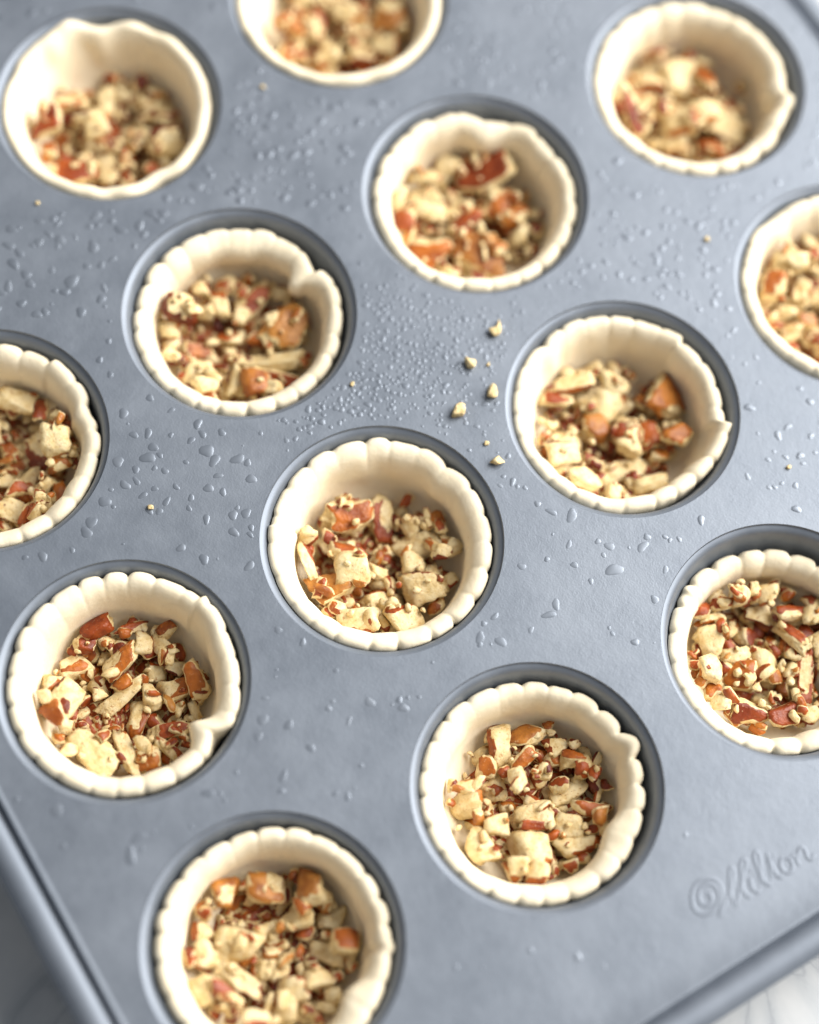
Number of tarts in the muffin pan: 13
